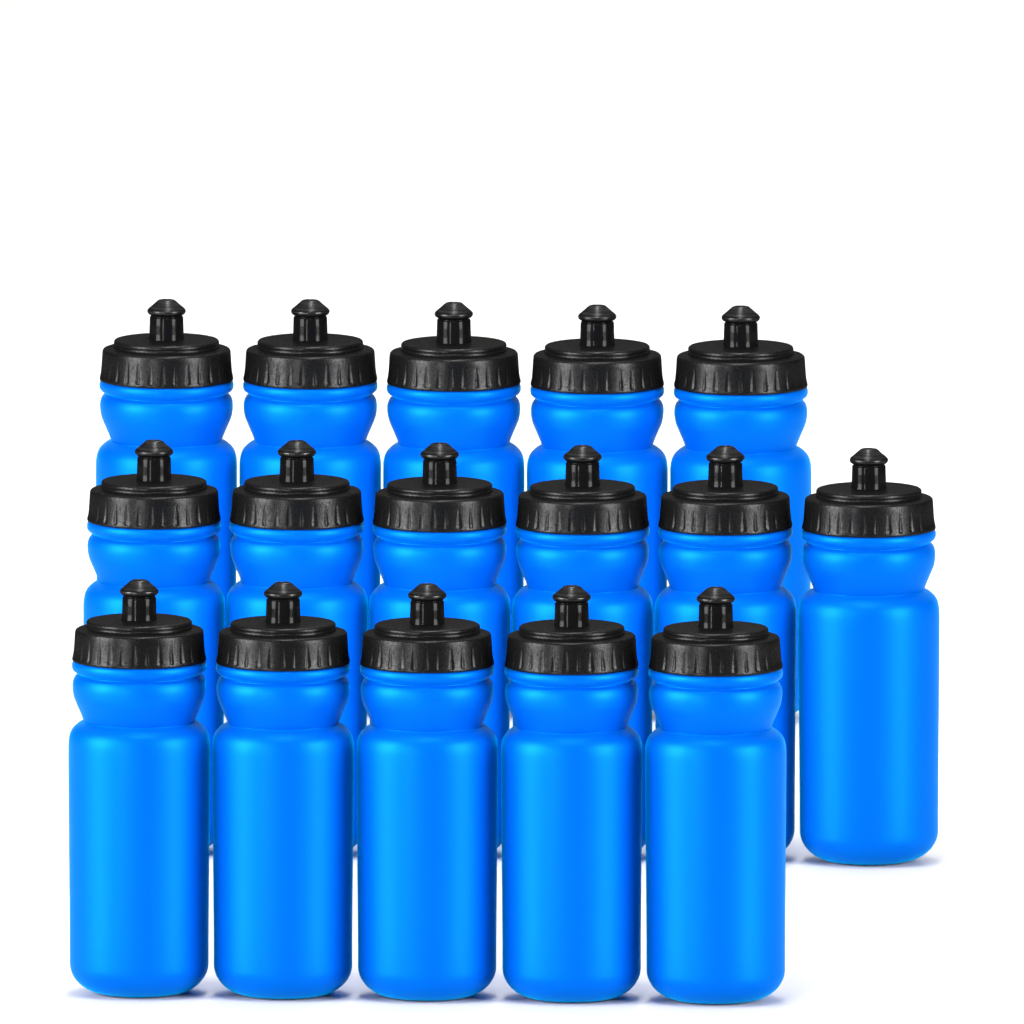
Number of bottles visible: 16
